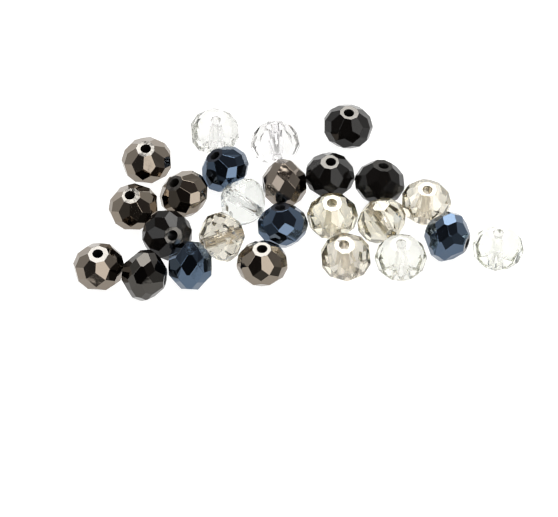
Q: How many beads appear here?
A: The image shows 25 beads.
